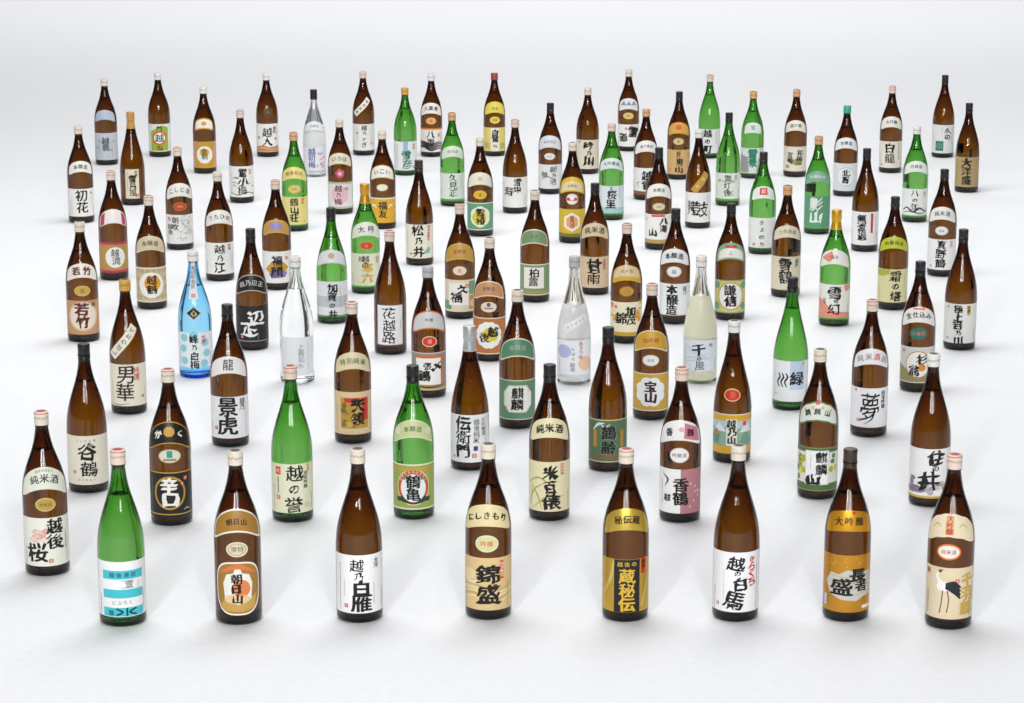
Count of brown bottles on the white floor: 73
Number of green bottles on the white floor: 17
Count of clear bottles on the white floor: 4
